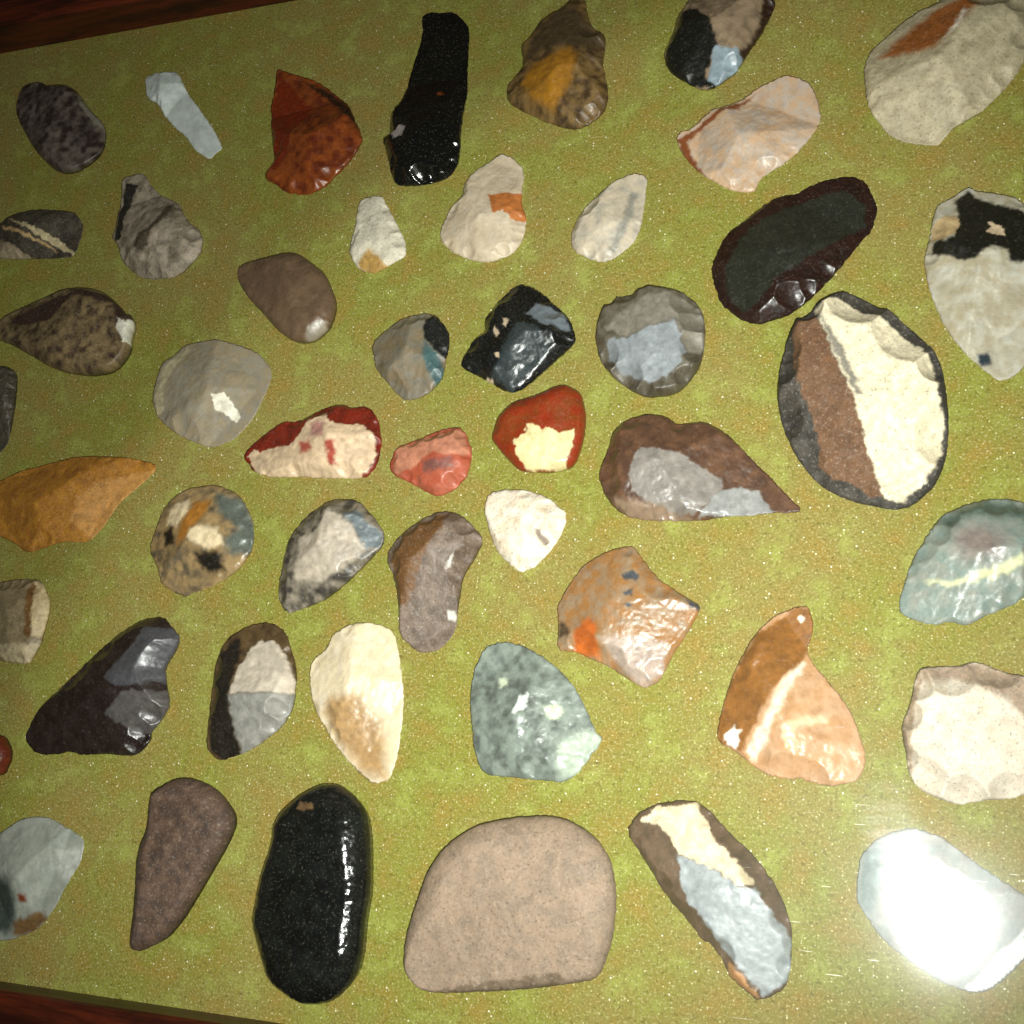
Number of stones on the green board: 48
